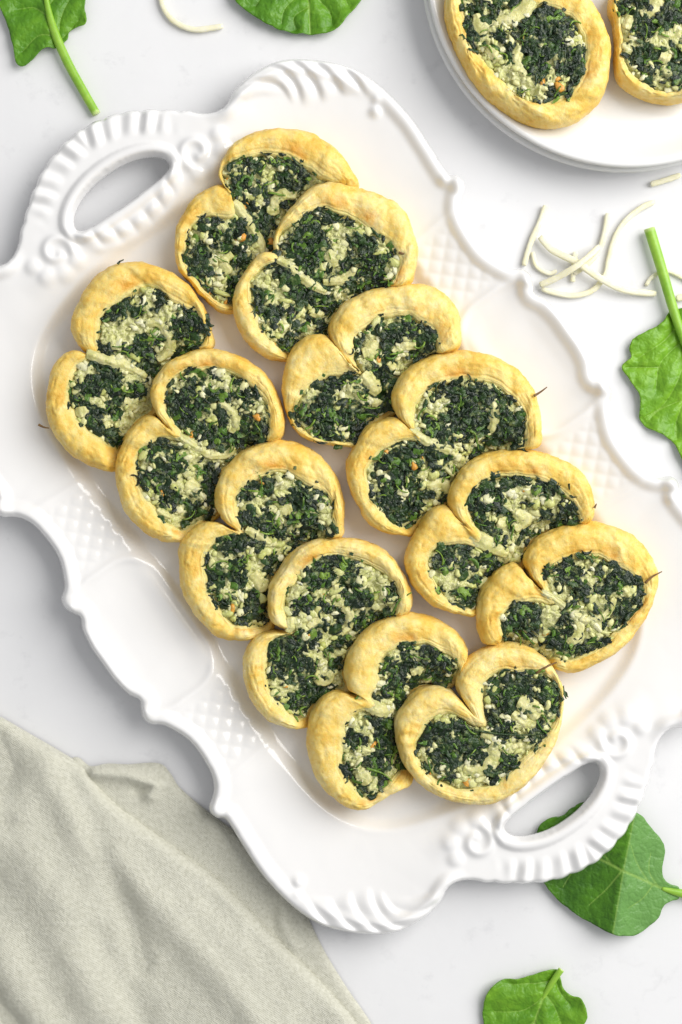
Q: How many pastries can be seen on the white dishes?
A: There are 14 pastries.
